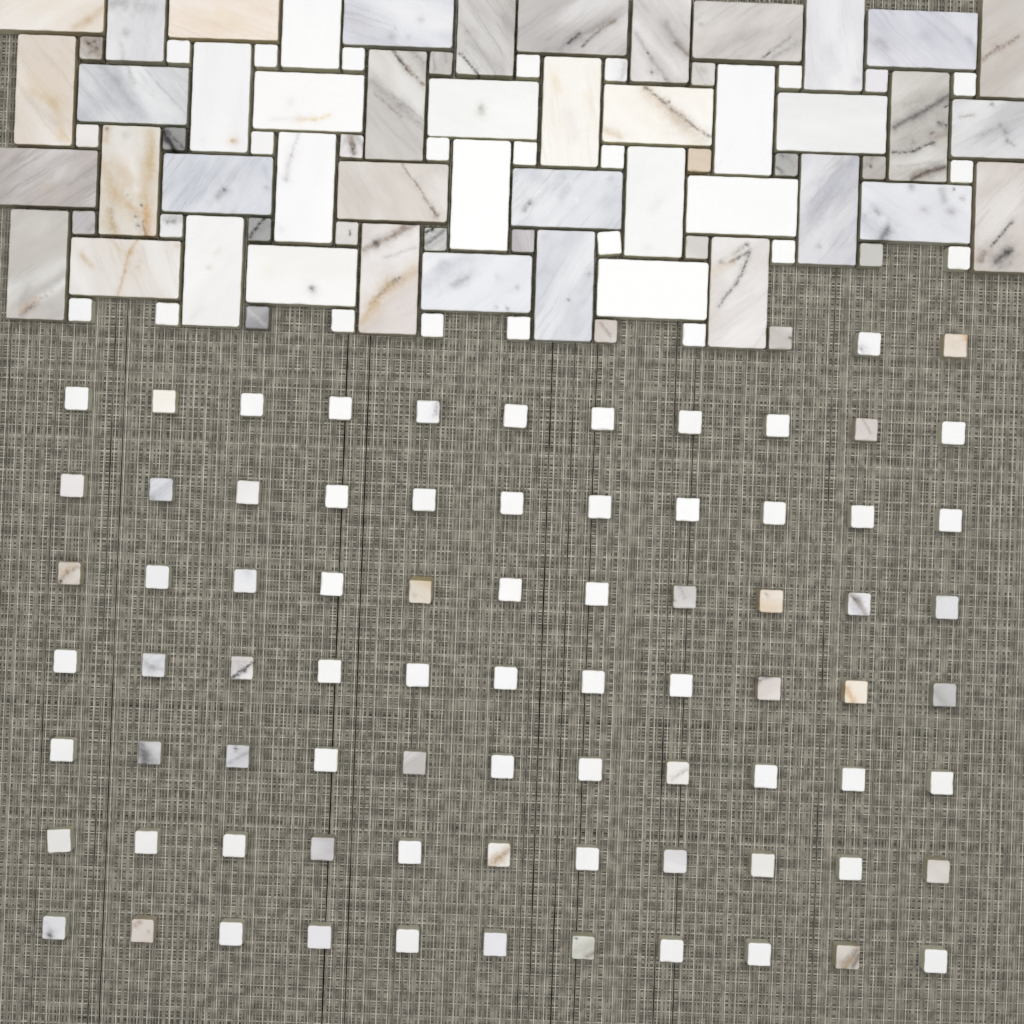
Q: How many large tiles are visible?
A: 45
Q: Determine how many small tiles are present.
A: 121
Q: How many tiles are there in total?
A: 166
